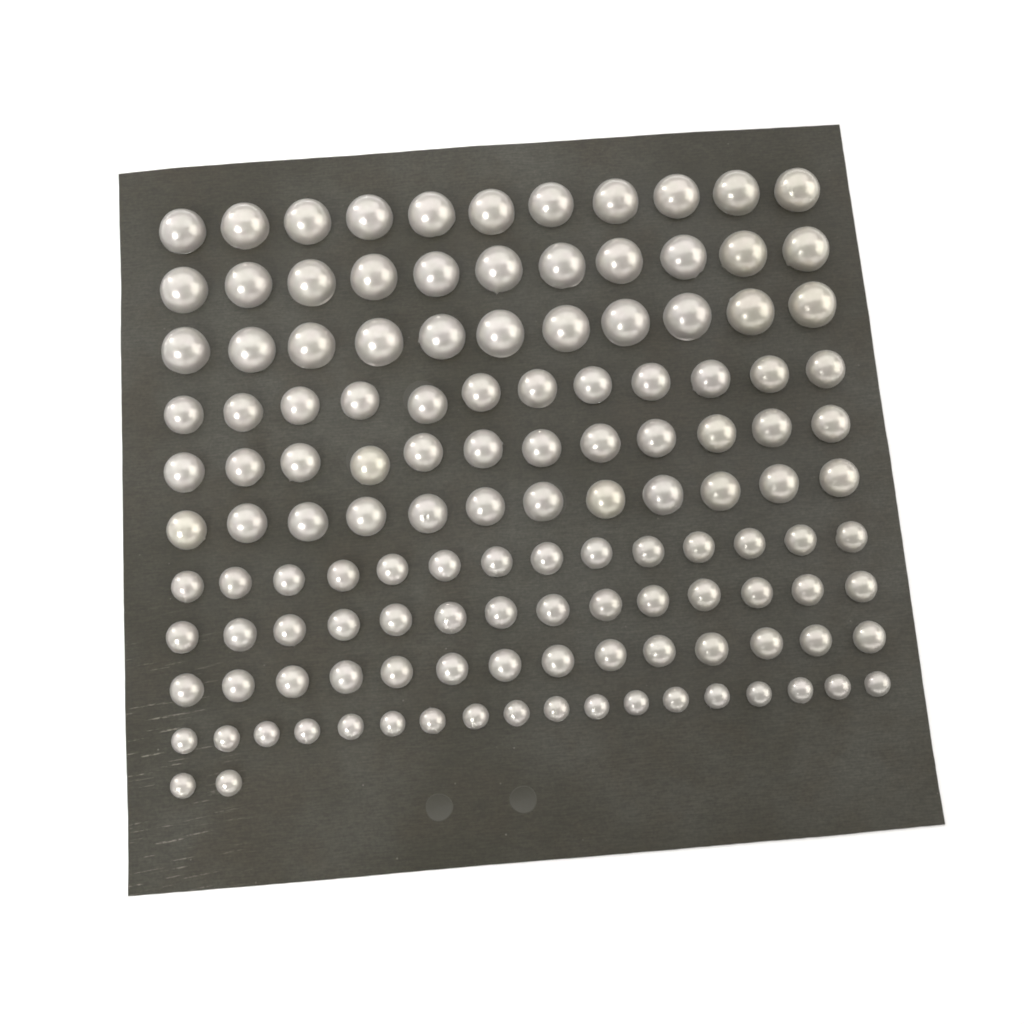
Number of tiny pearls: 20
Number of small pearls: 42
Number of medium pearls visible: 36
